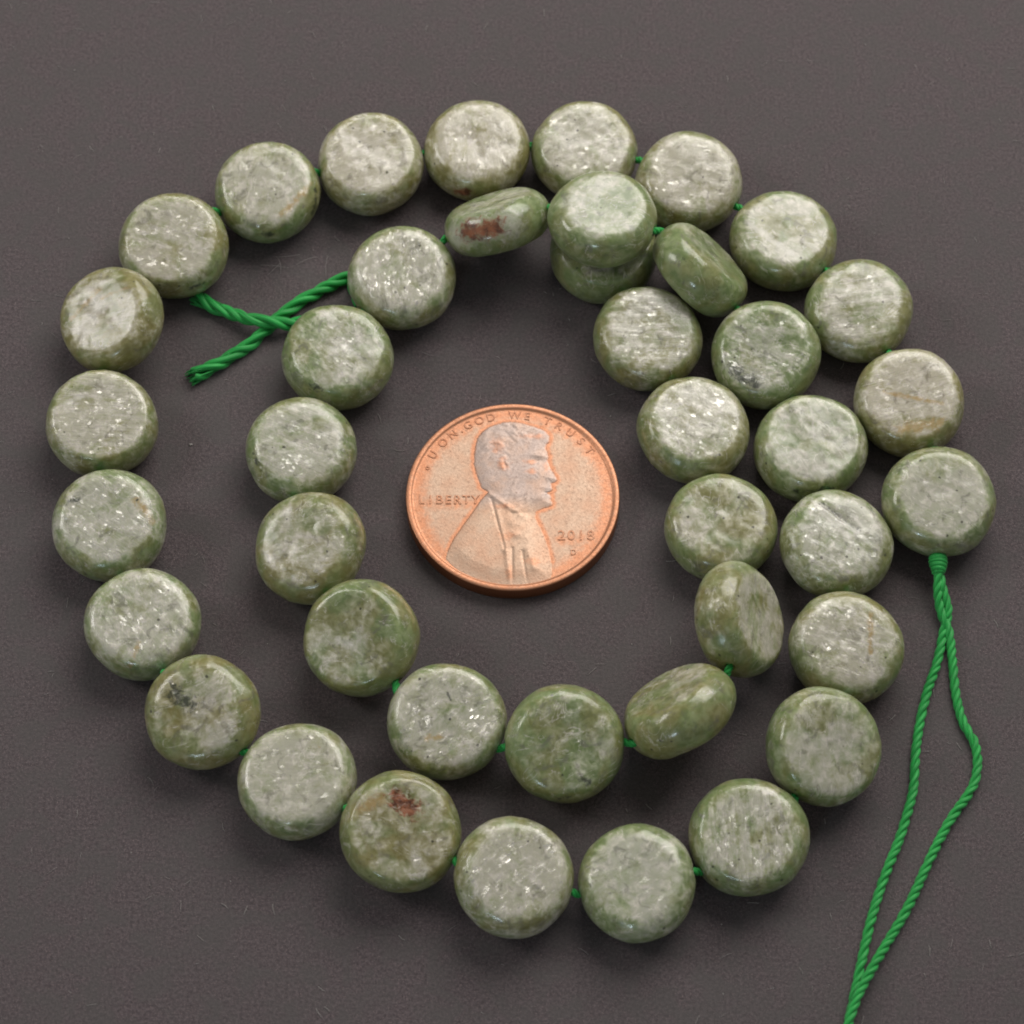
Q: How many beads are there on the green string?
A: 41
